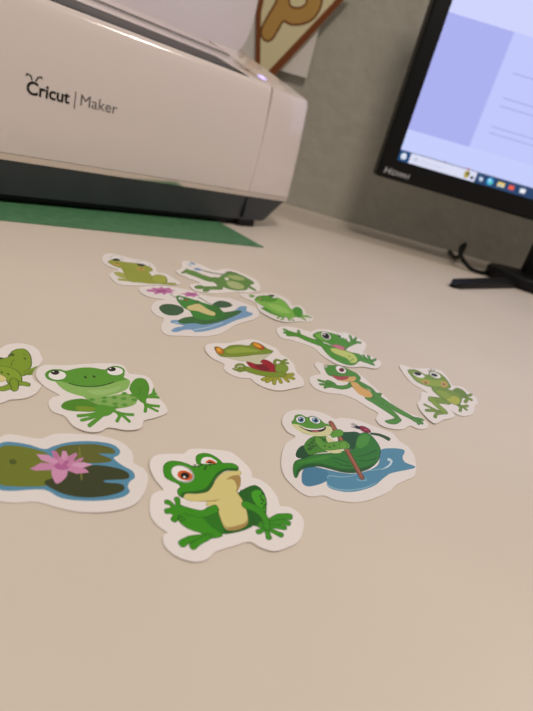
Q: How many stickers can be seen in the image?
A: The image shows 13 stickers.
